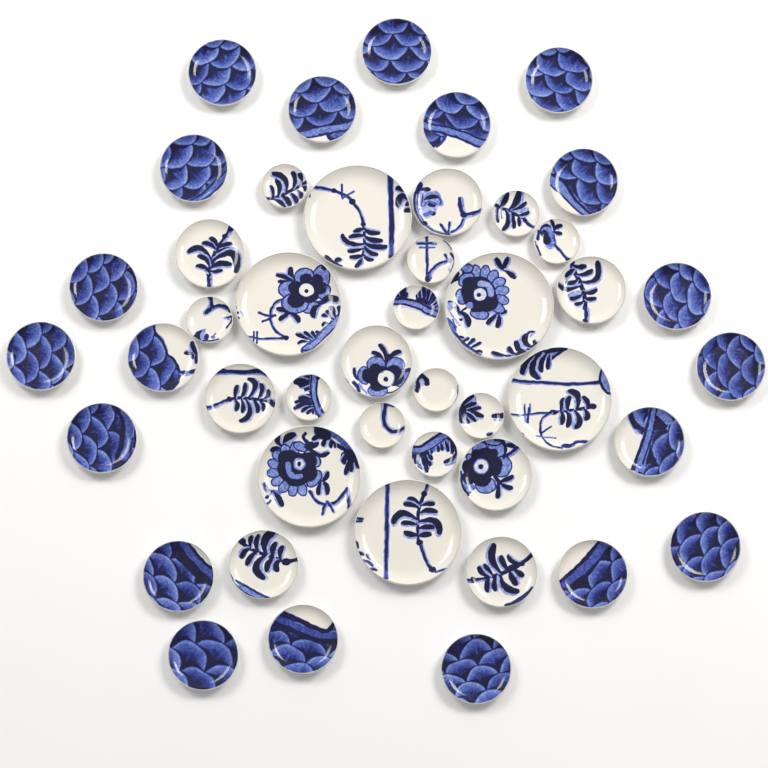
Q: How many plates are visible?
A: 45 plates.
